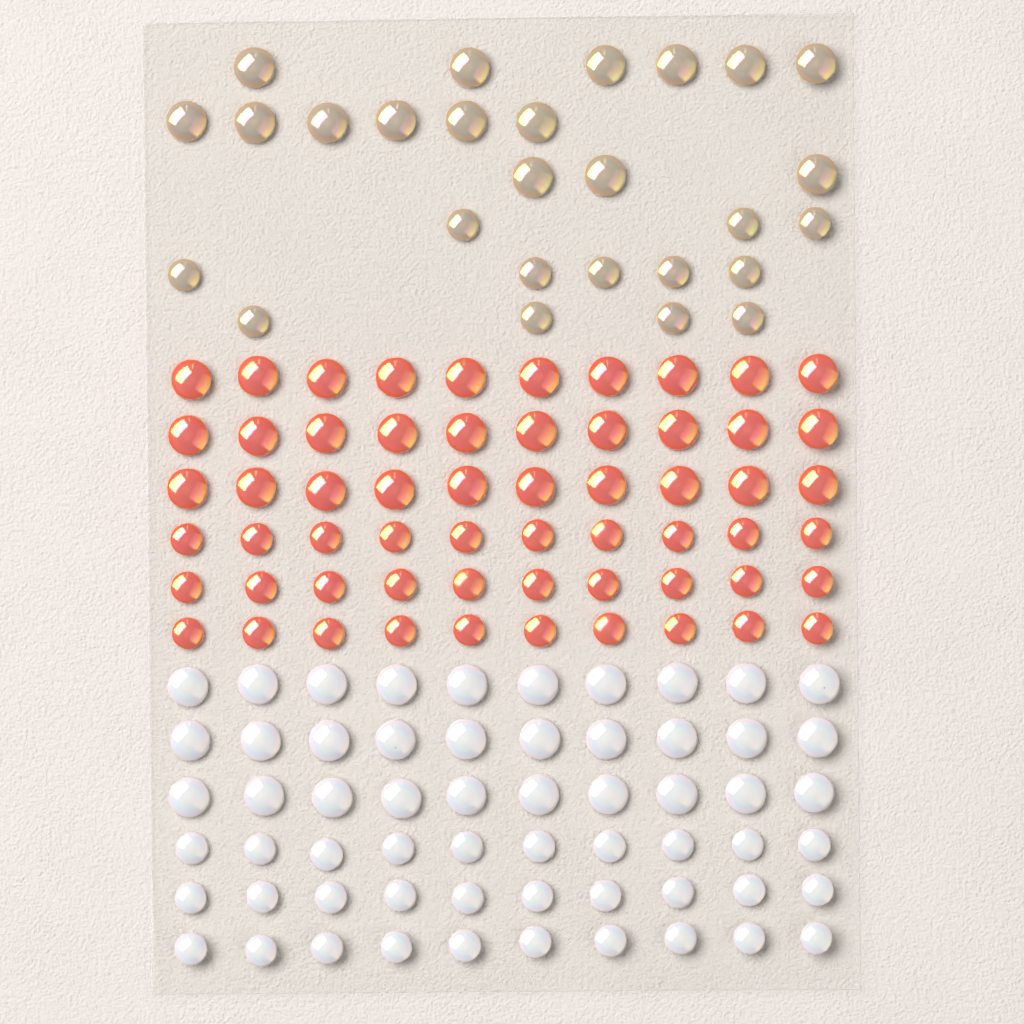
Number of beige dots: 27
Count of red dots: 60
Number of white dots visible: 60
